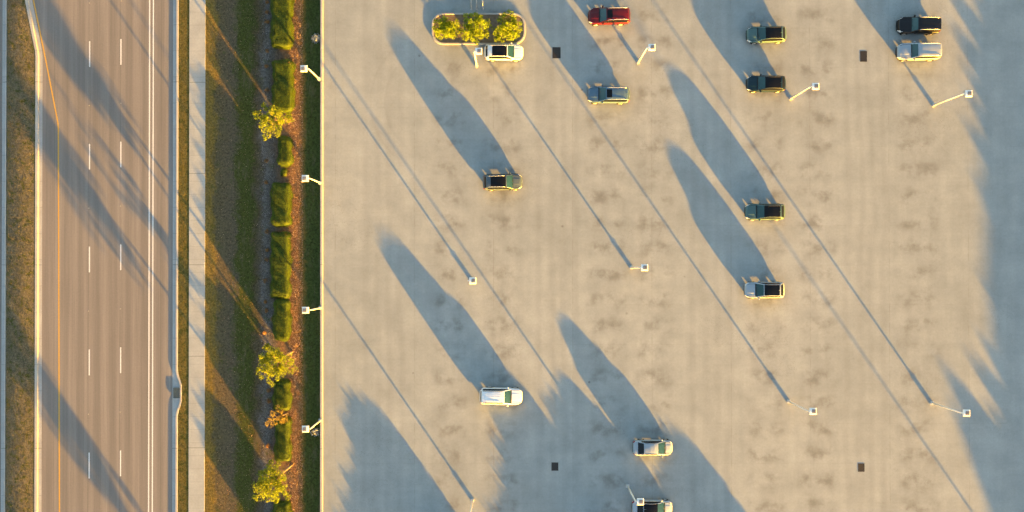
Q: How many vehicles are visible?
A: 13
